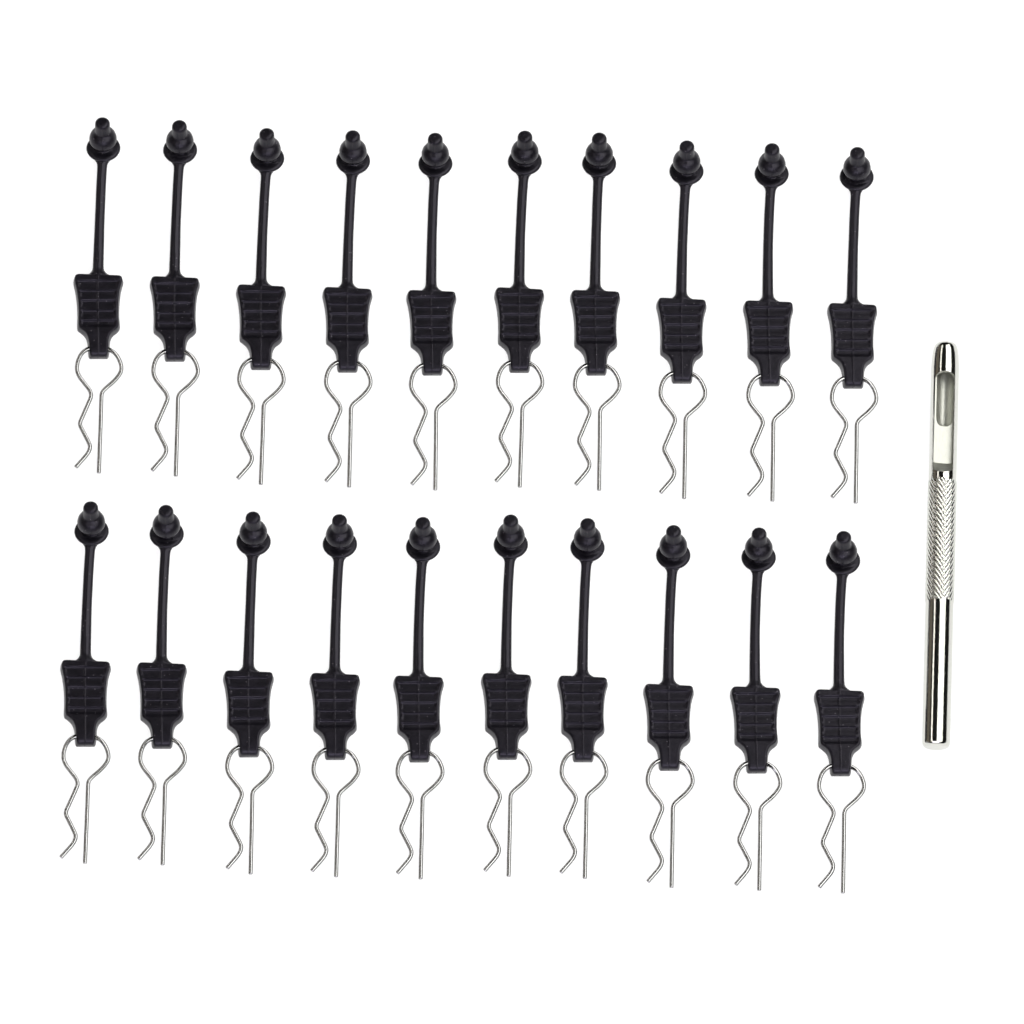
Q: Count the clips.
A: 20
